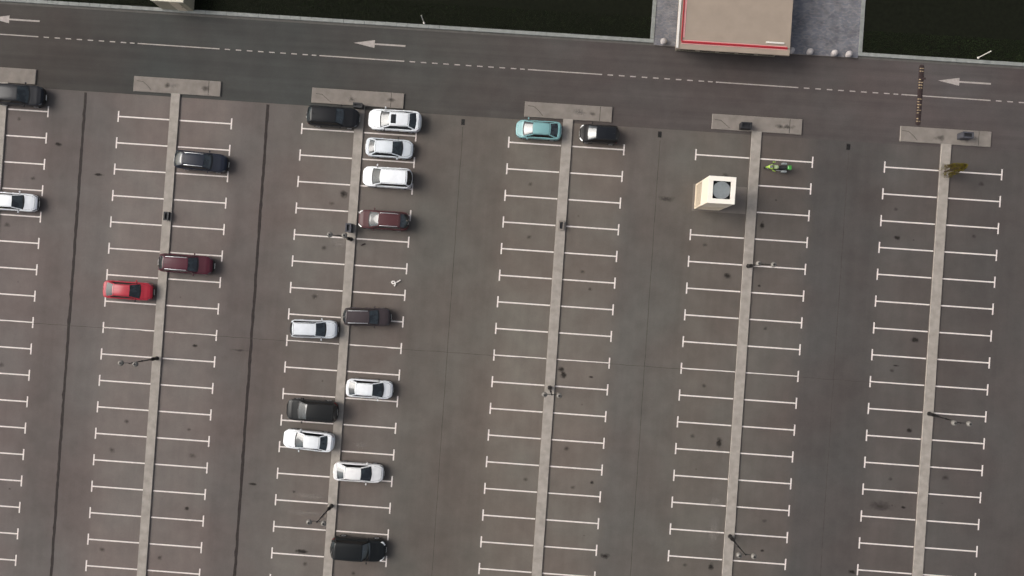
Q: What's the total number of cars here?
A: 19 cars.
